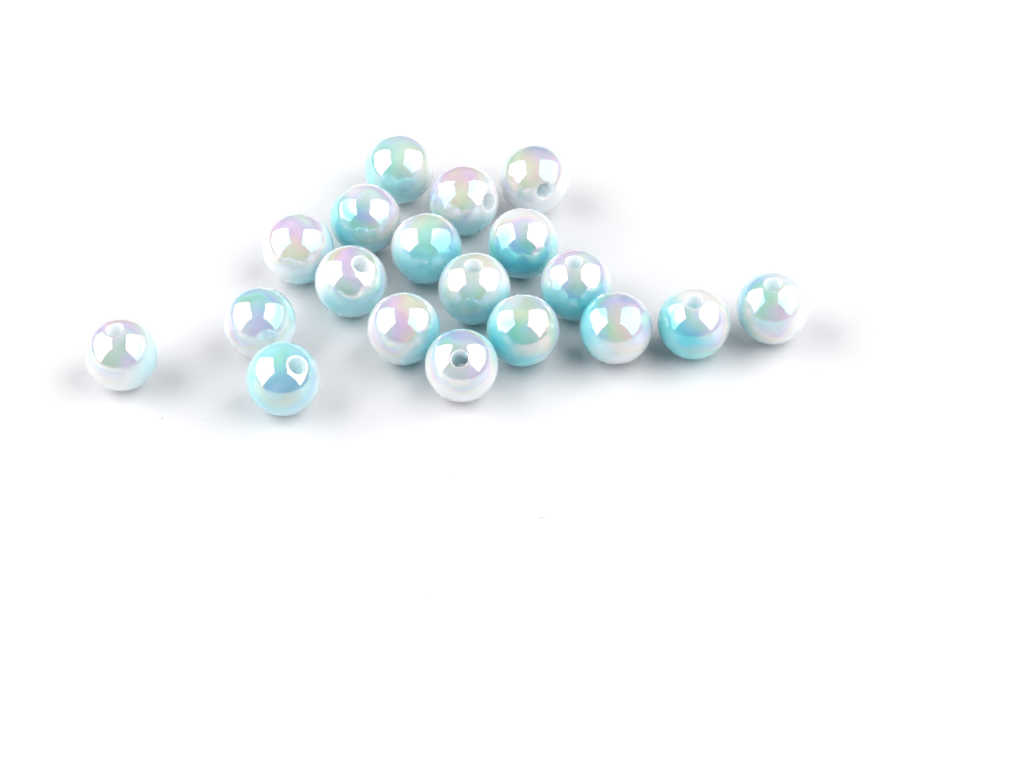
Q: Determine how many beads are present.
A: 19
